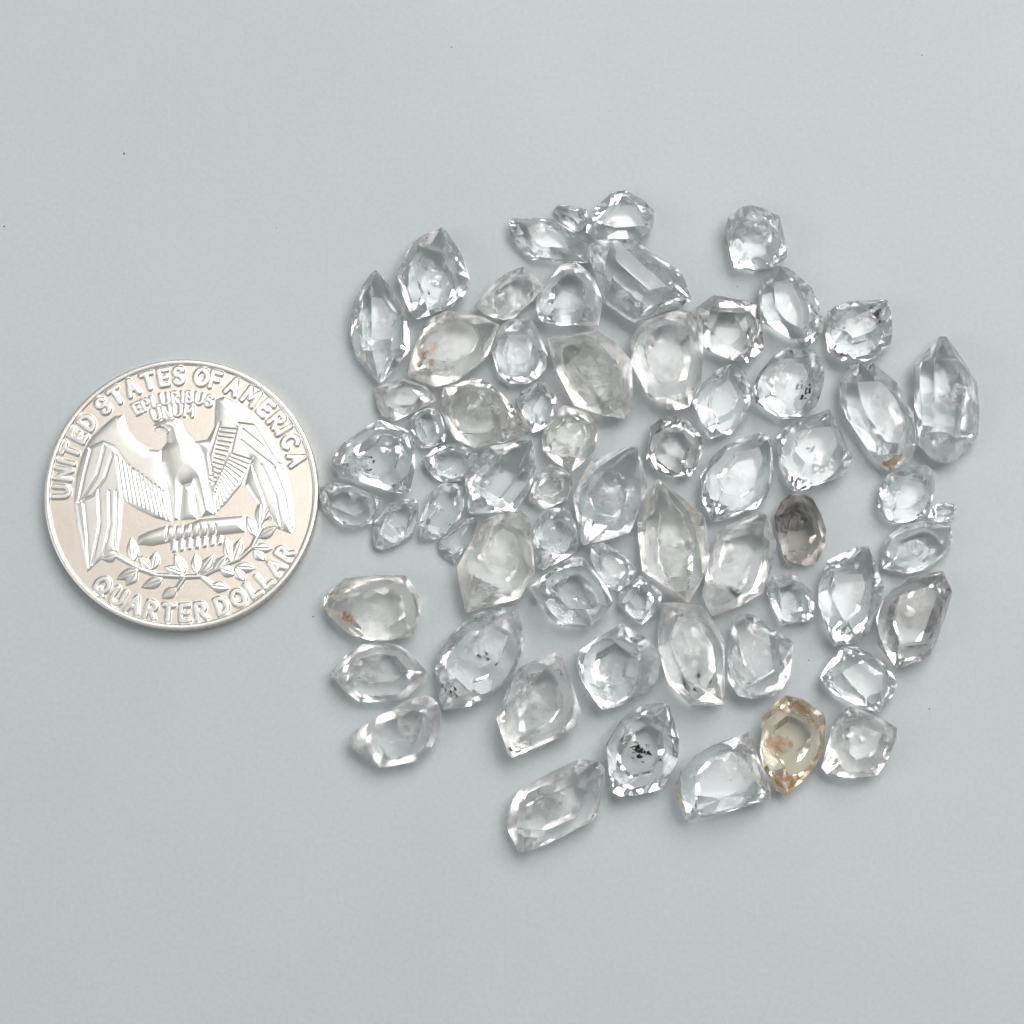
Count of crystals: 65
